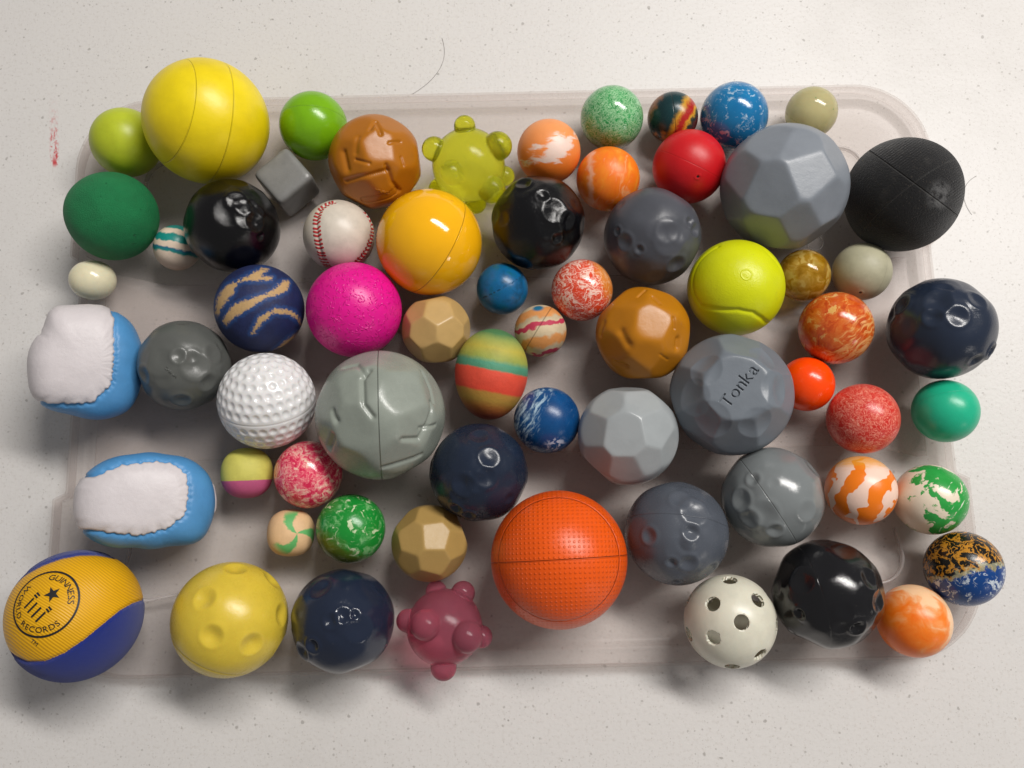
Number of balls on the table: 62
